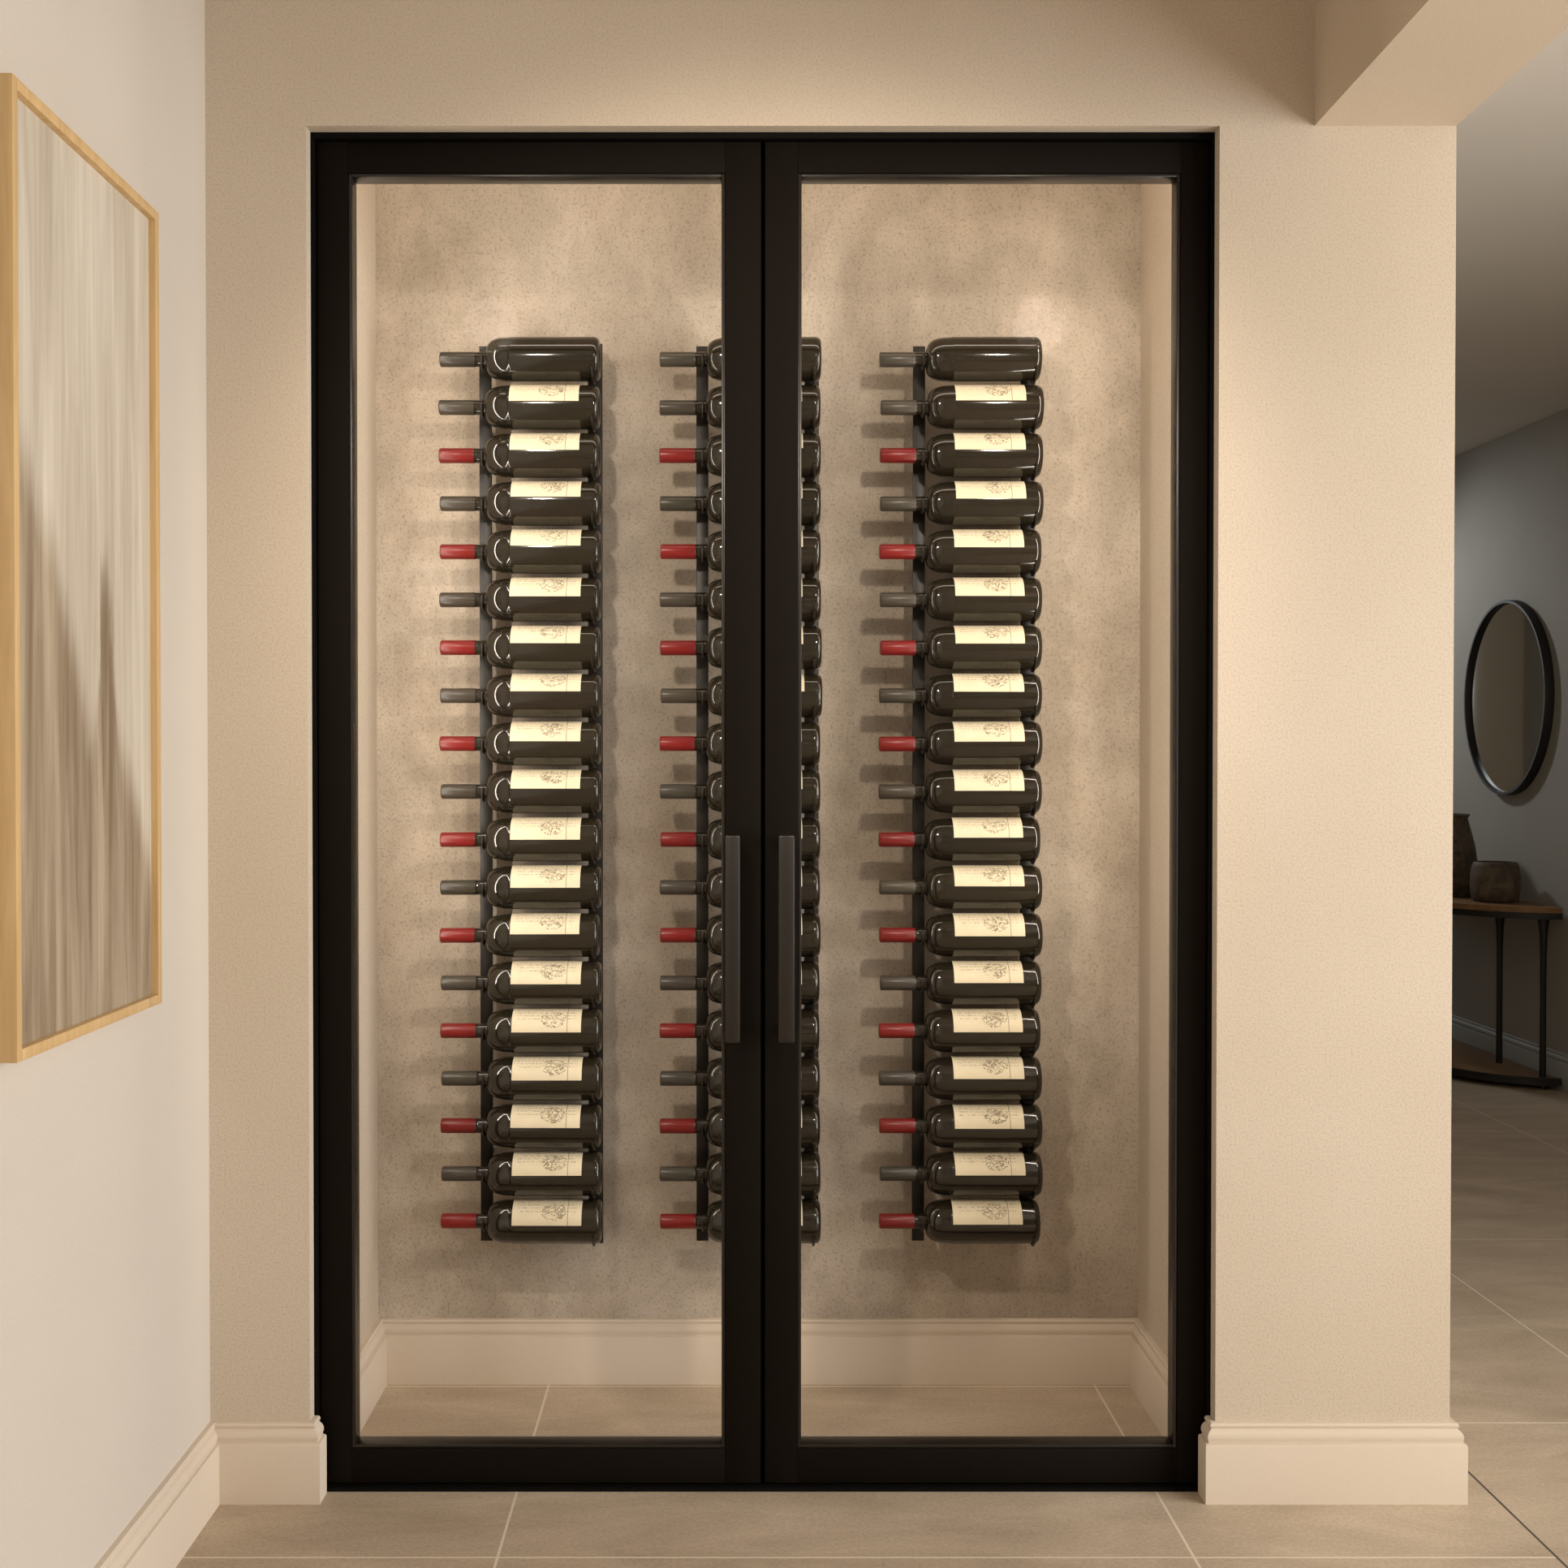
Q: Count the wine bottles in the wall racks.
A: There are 57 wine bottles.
